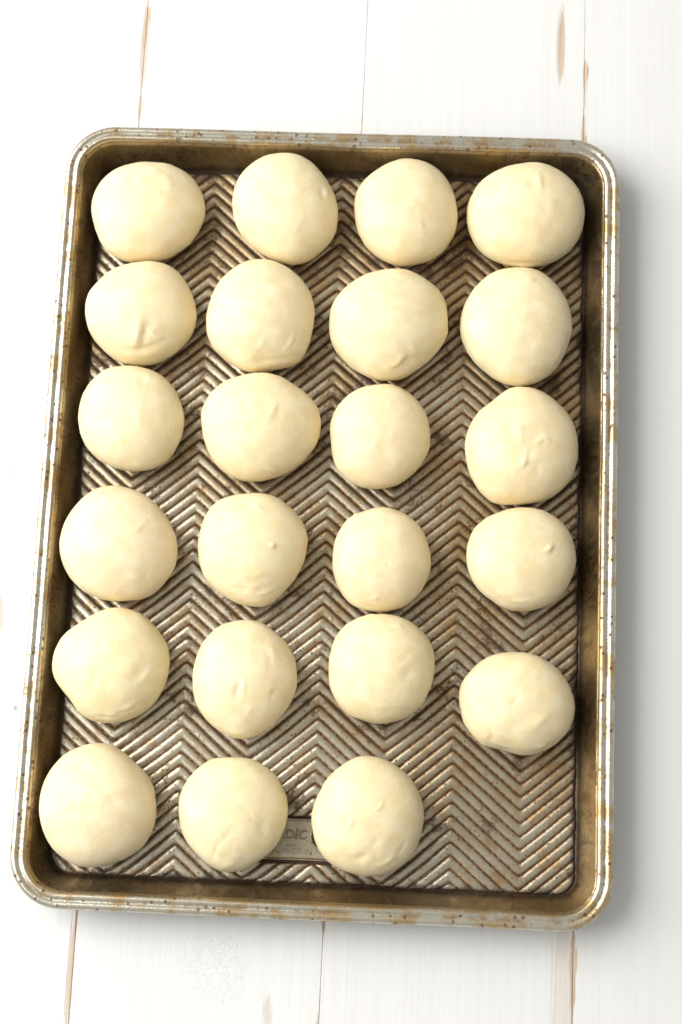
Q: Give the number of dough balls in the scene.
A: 23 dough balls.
